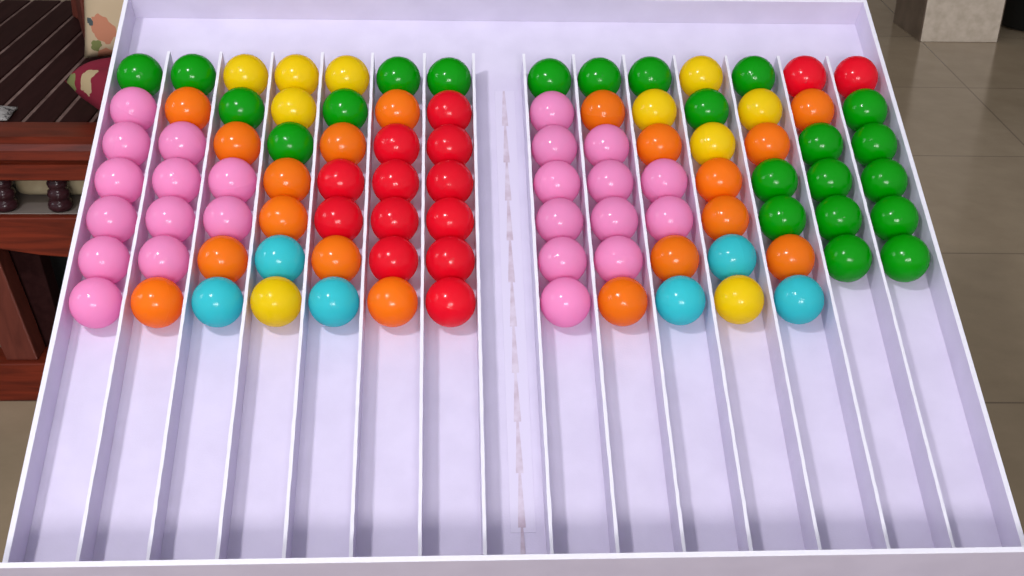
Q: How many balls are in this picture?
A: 96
